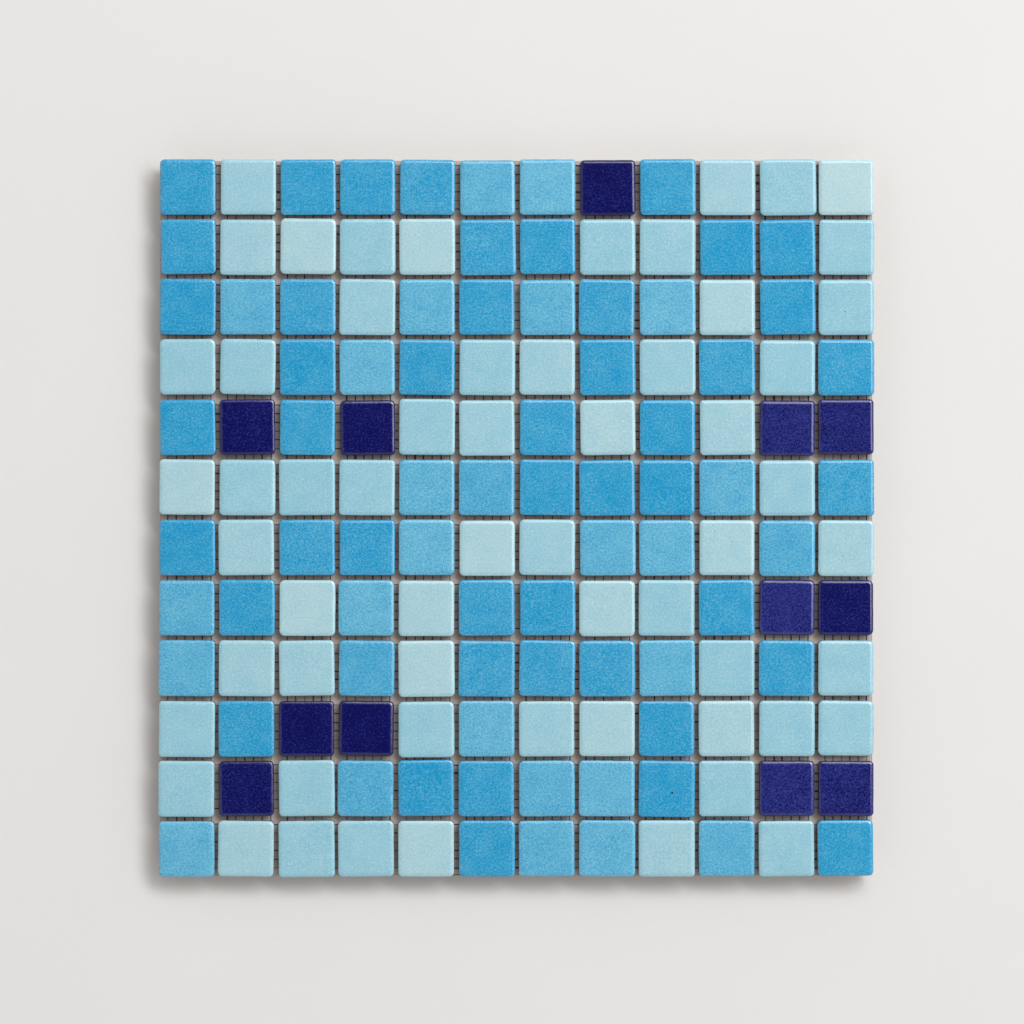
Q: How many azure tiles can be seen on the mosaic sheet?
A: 73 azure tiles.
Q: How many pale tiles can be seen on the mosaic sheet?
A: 59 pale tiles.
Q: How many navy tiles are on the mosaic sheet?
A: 12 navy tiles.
